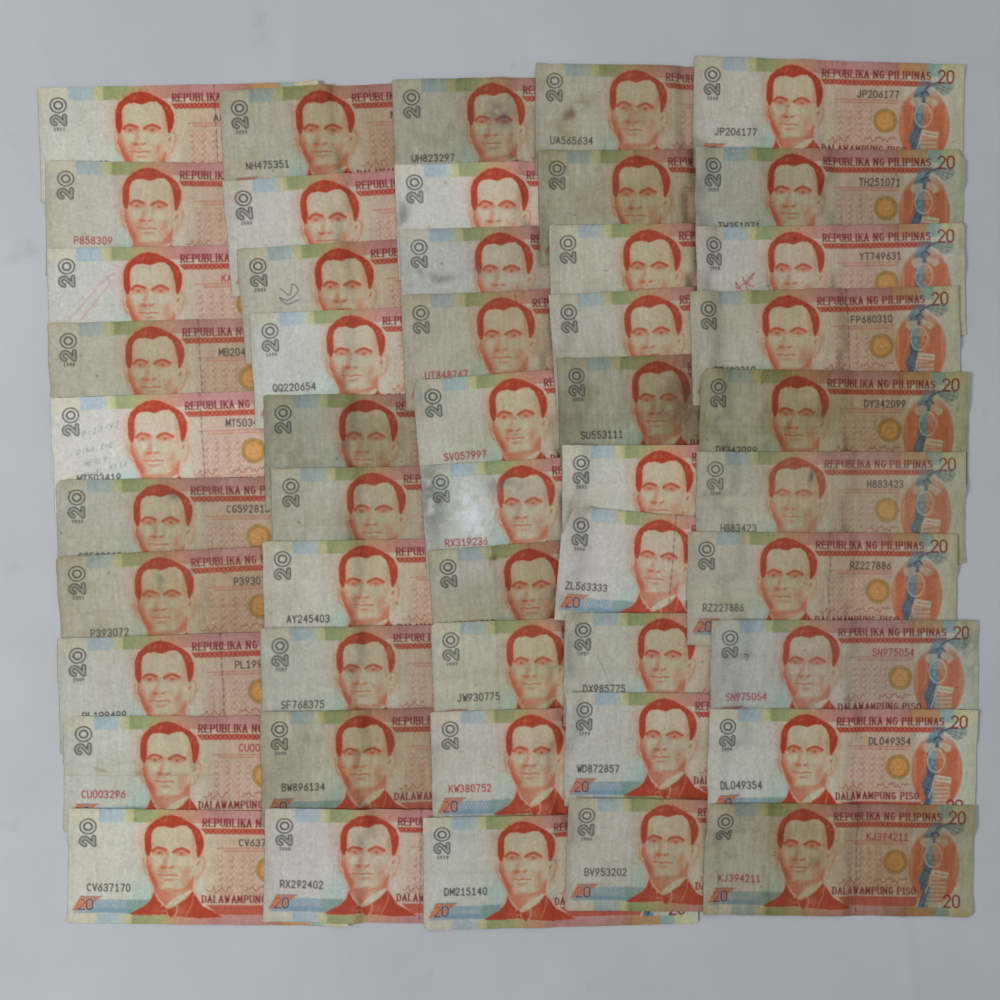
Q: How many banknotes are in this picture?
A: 50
